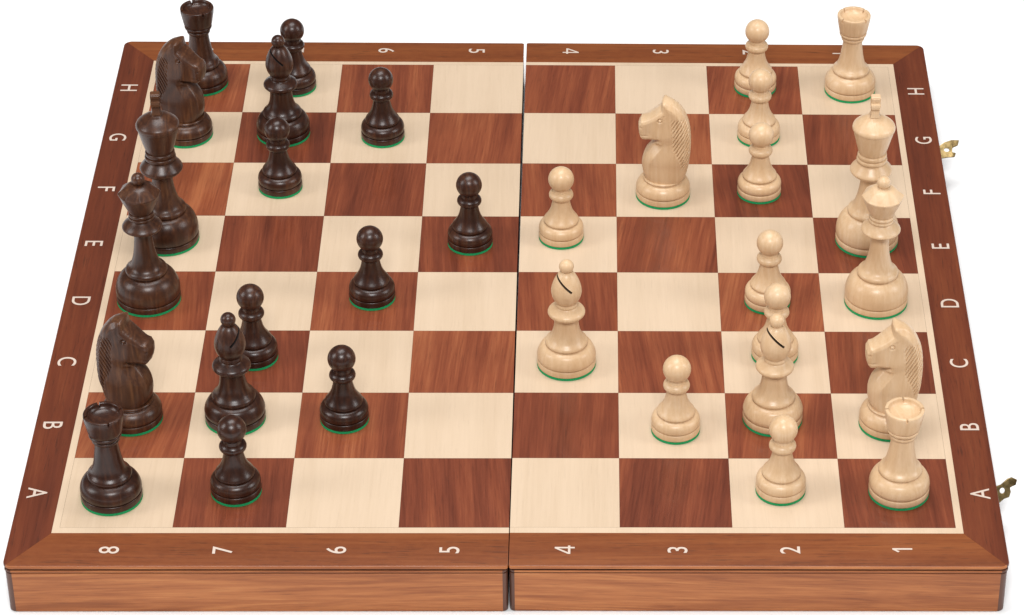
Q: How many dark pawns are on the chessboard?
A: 8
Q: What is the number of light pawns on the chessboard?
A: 8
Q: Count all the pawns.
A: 16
